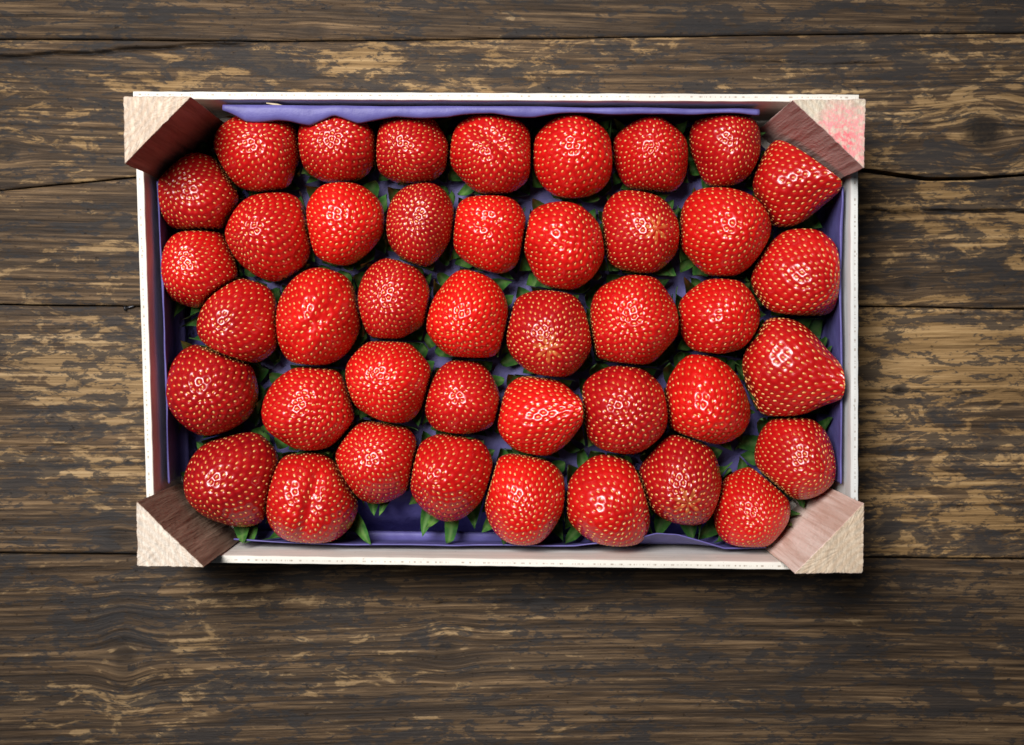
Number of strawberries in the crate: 42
